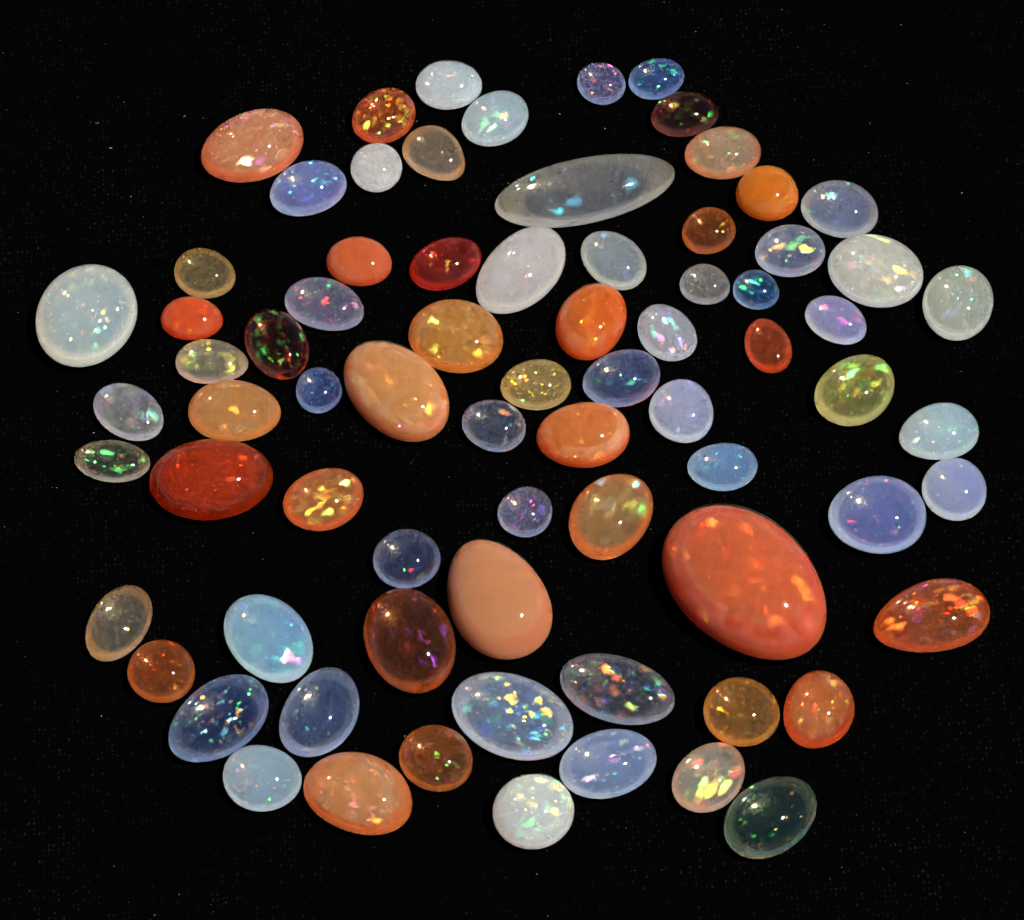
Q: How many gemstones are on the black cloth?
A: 75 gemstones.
